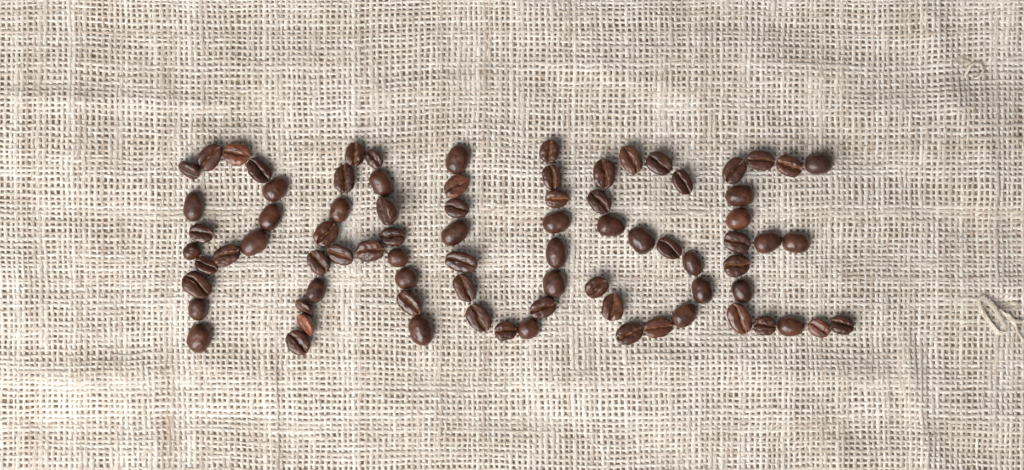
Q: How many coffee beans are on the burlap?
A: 81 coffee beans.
